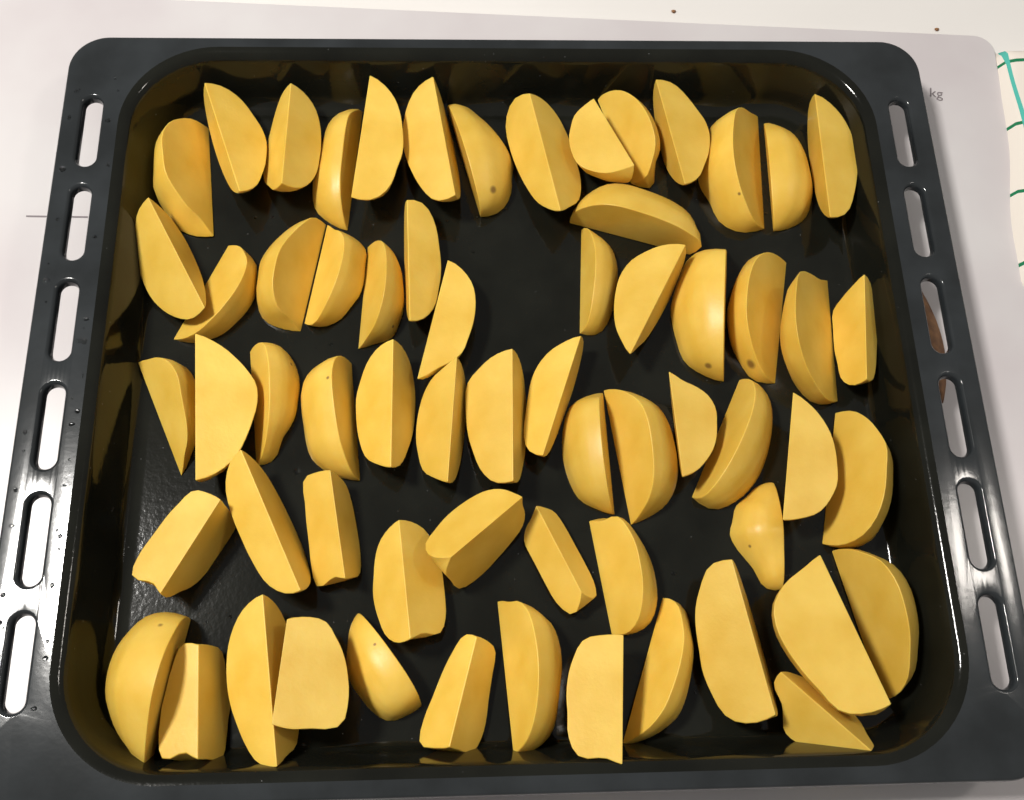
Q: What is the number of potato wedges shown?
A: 63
